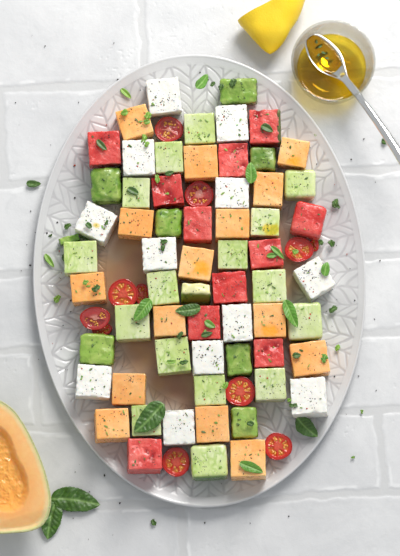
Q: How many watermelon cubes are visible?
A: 11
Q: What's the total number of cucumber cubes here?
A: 16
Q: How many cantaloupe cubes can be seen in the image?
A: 15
